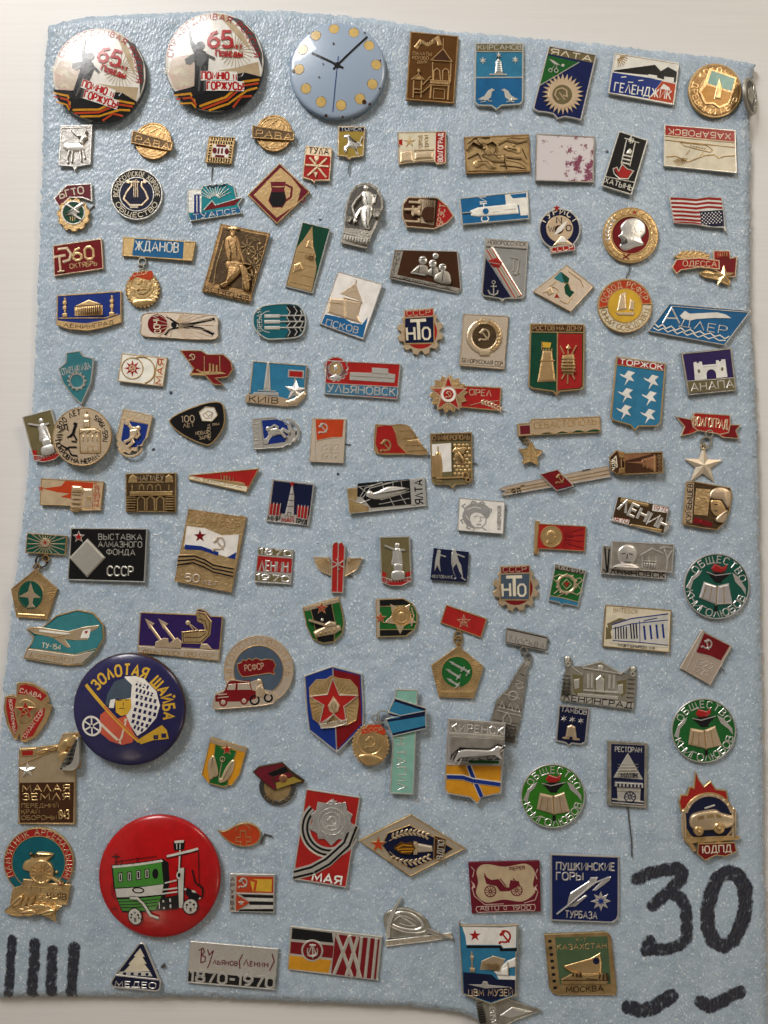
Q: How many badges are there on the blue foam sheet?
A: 125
